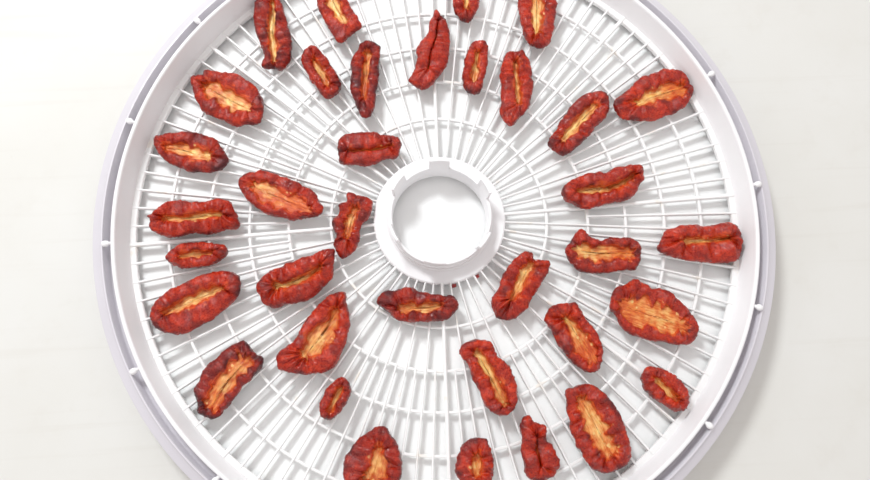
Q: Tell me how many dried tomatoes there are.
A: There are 36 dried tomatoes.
